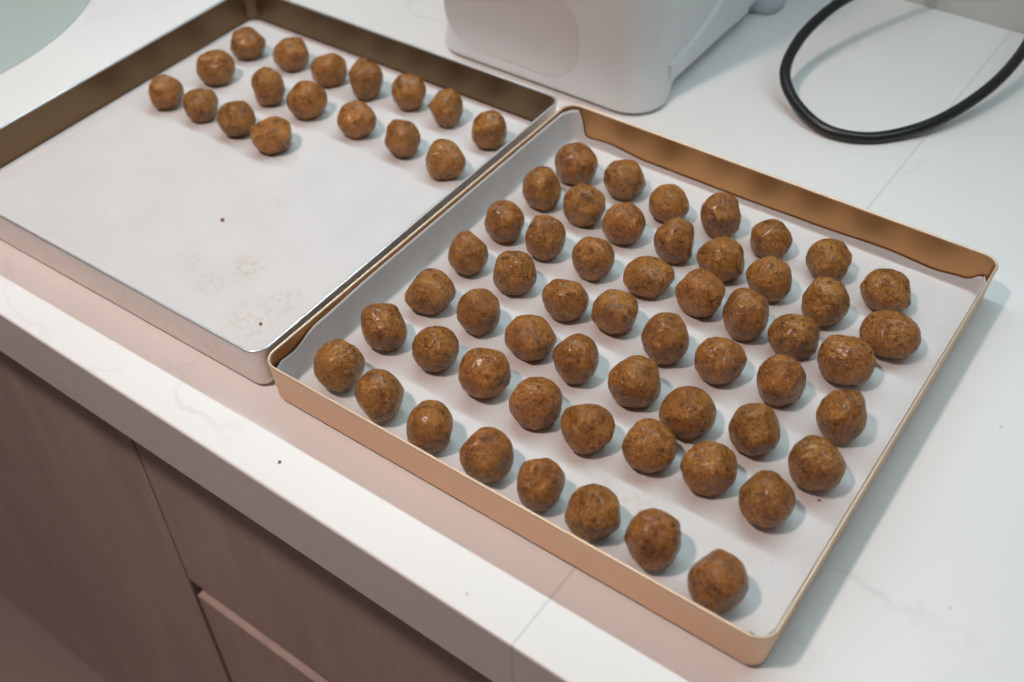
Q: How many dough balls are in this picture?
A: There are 72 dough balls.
